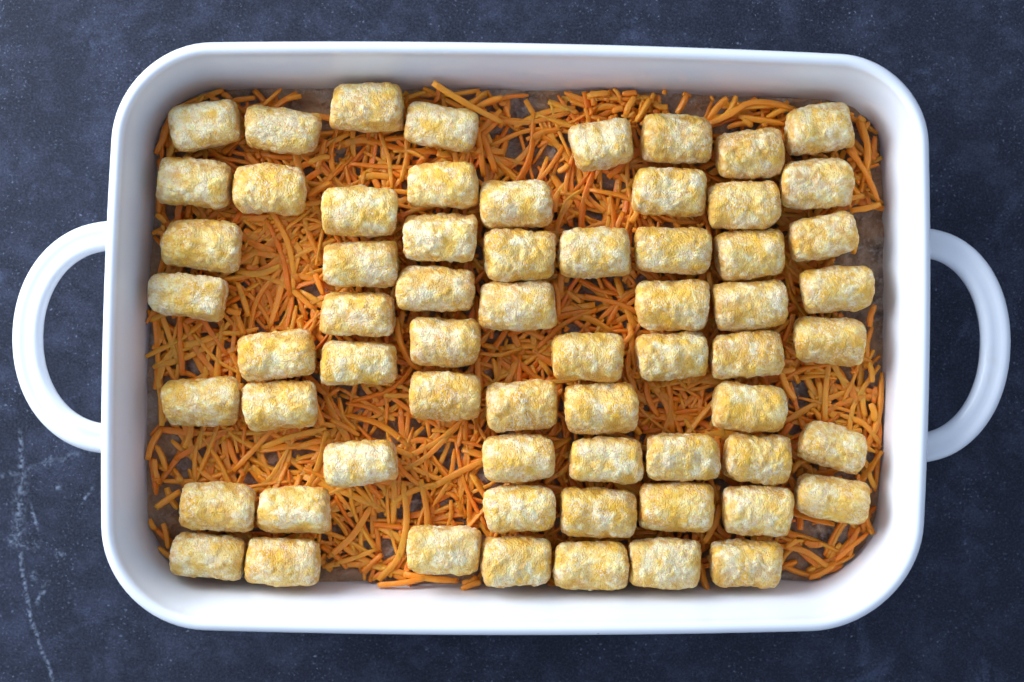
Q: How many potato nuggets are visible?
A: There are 64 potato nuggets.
